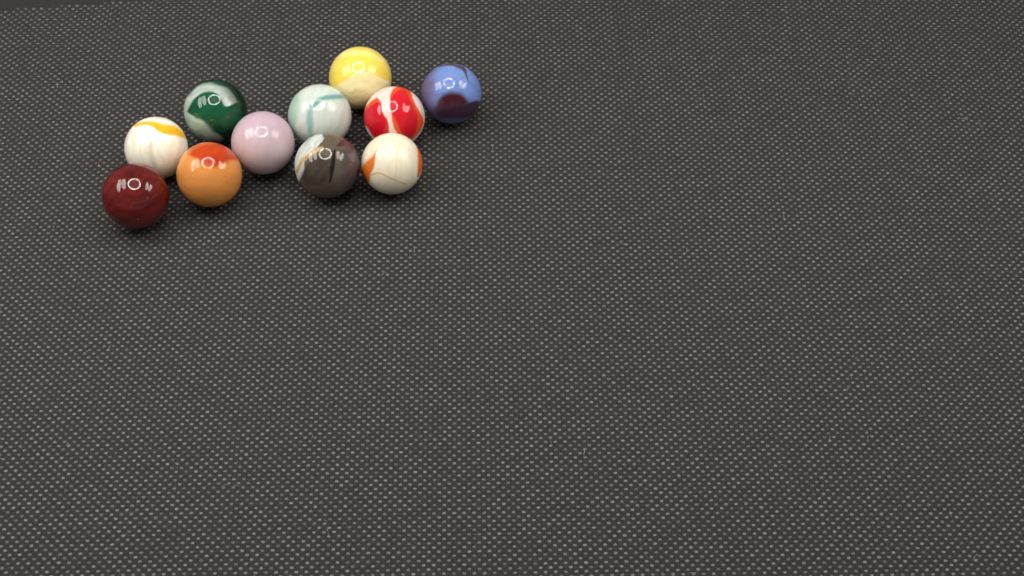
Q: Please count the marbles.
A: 11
